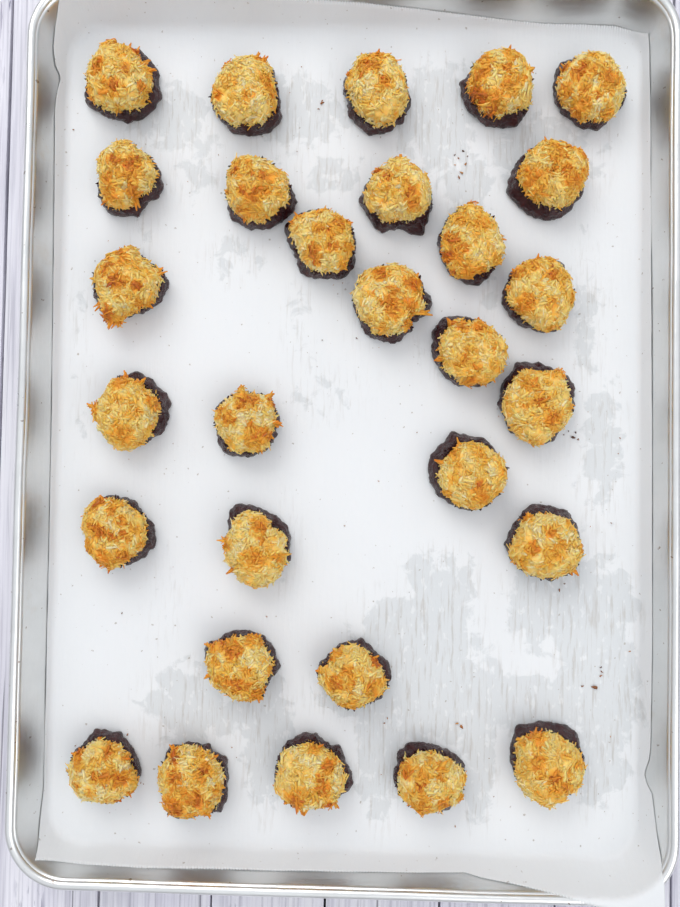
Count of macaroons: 29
